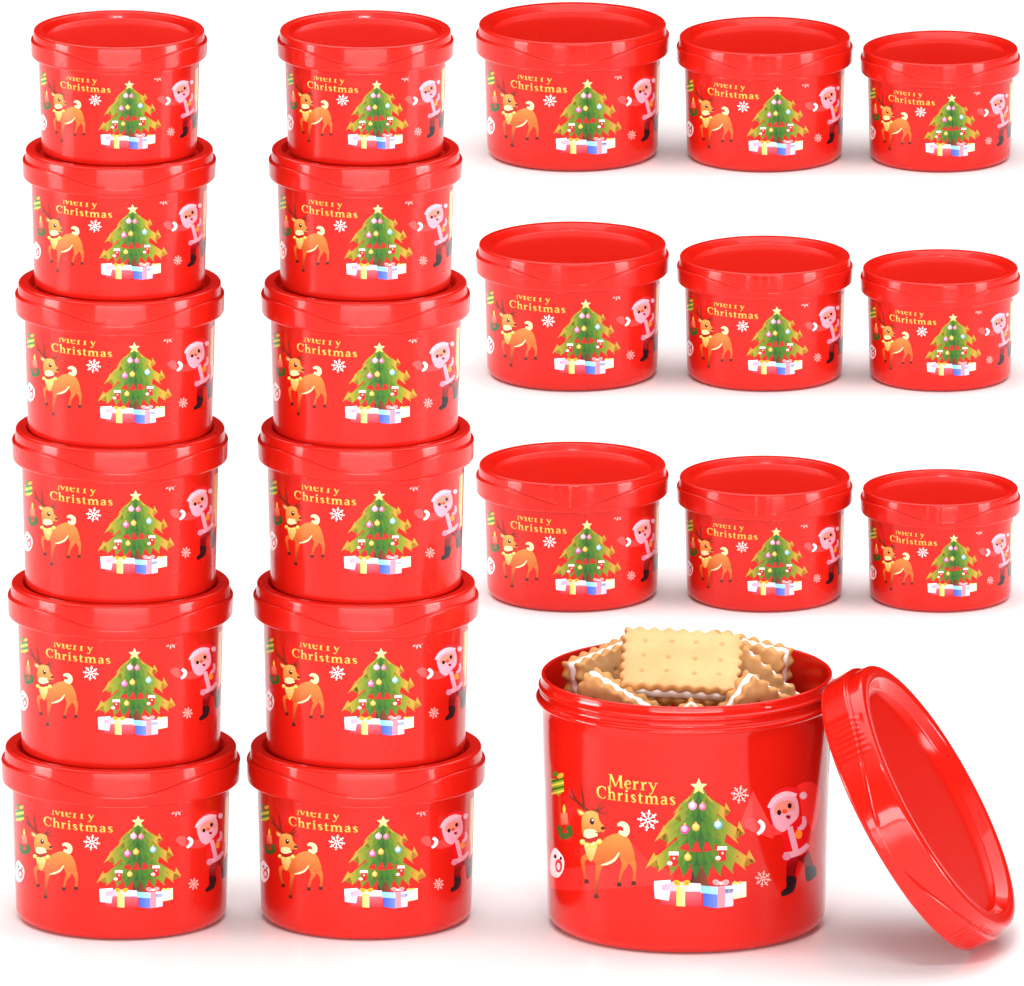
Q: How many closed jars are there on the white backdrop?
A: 21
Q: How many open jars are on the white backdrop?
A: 1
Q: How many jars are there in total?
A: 22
